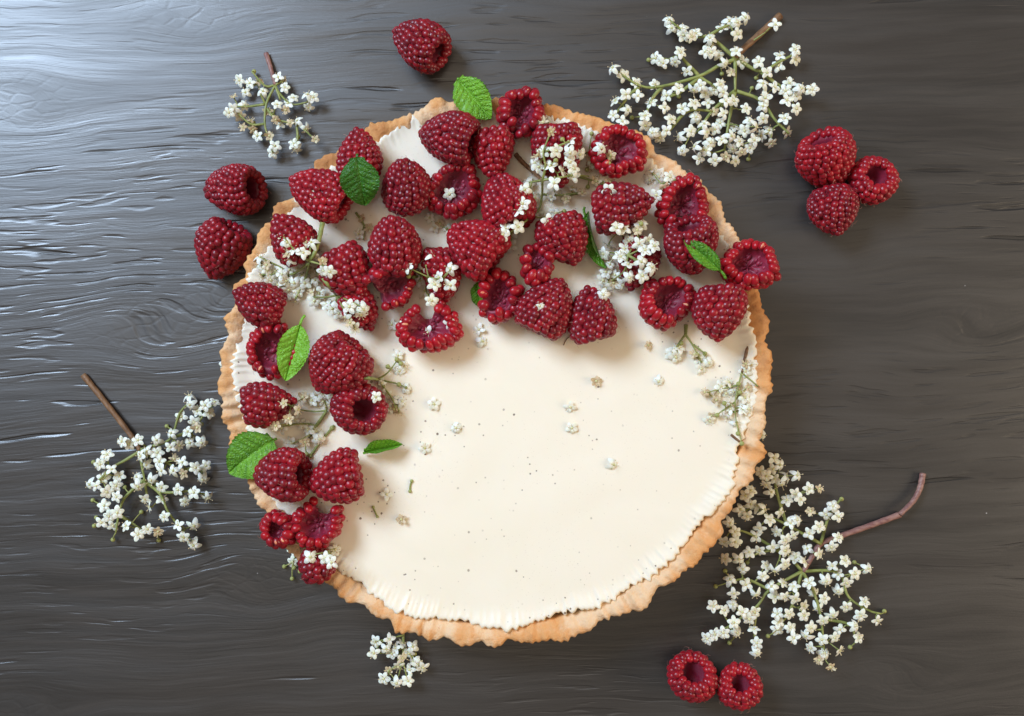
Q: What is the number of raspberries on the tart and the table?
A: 48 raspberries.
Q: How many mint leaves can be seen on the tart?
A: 8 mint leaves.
